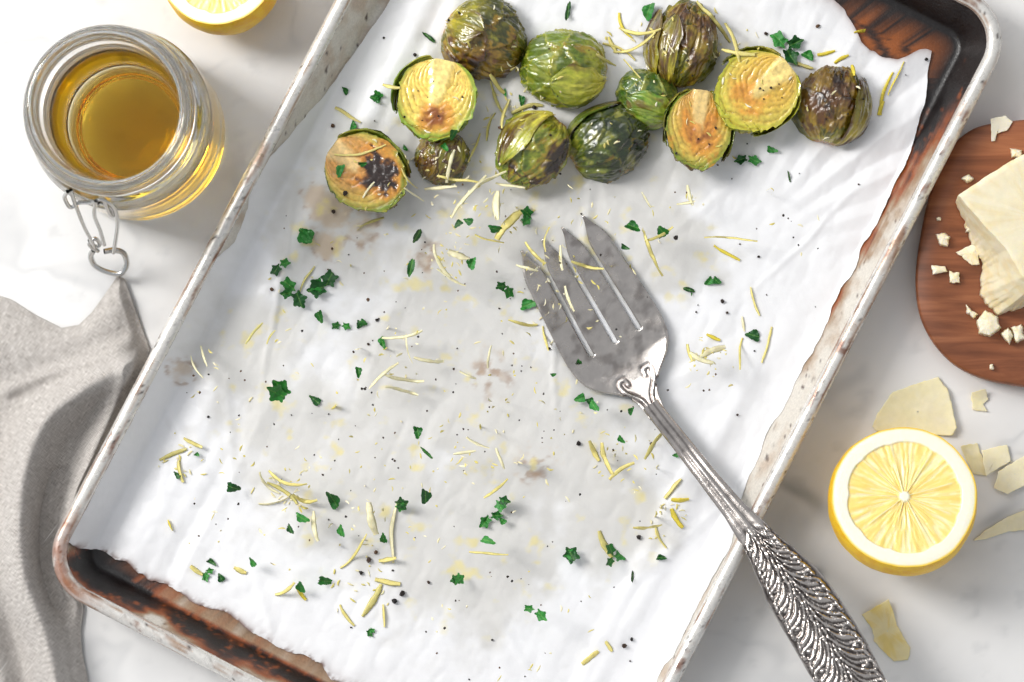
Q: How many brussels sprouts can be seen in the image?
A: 12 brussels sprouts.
